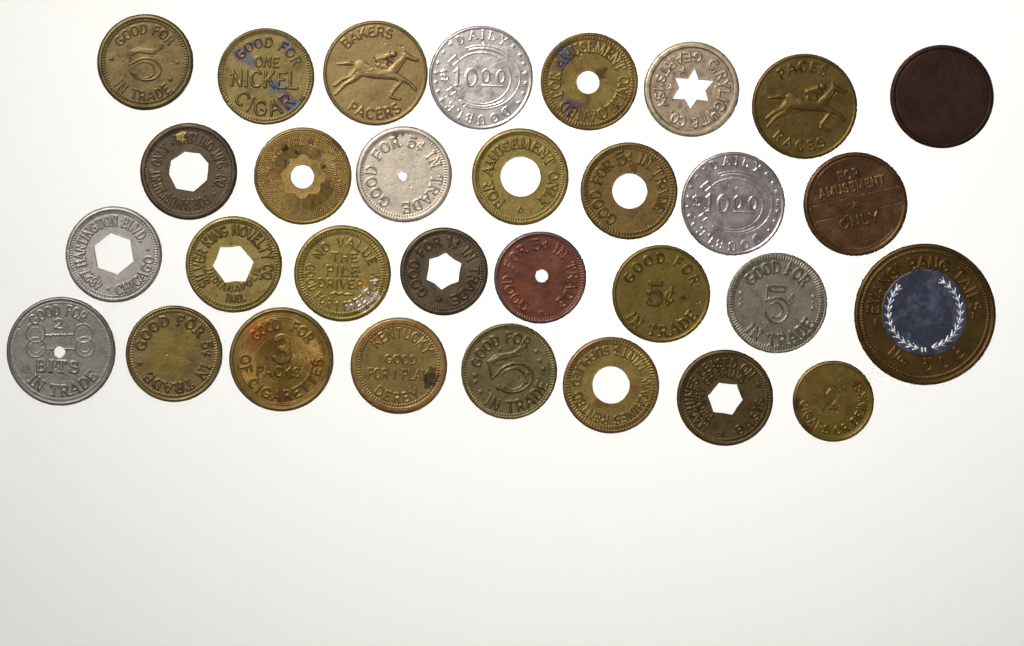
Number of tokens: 31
